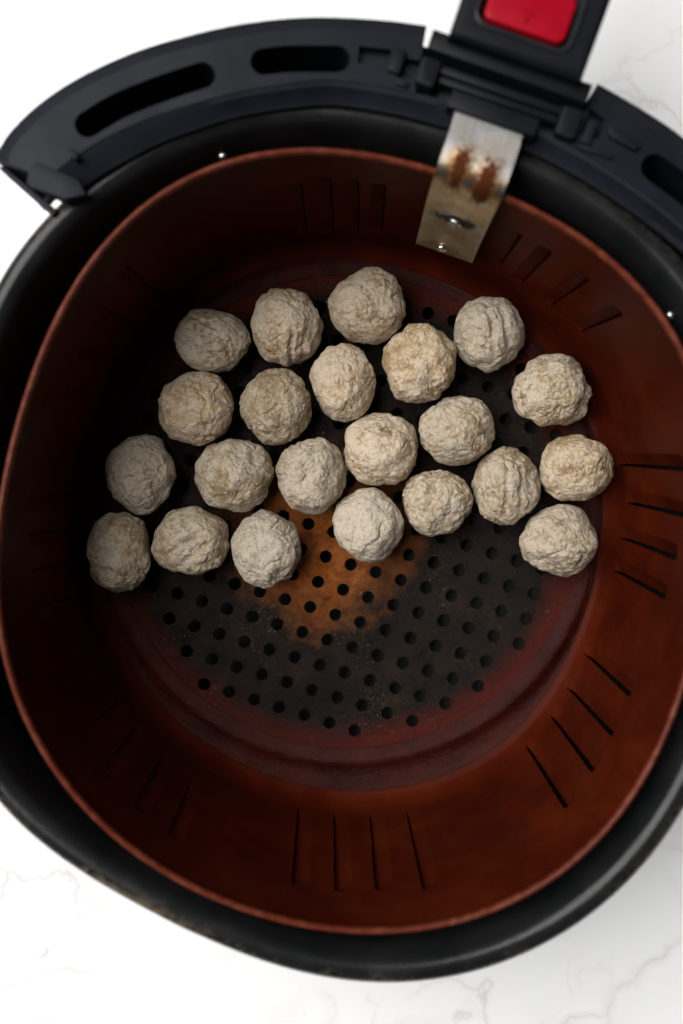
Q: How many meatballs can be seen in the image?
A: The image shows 22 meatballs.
